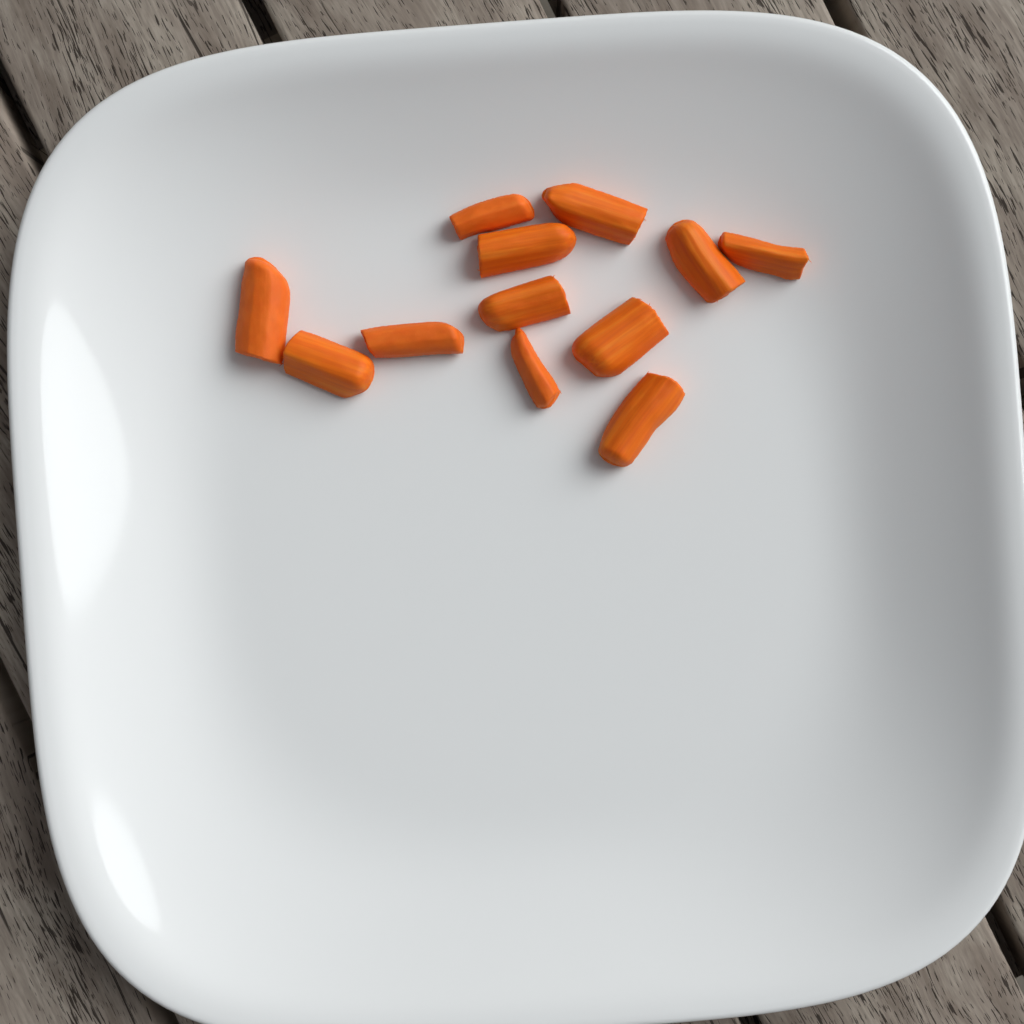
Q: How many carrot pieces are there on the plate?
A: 12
